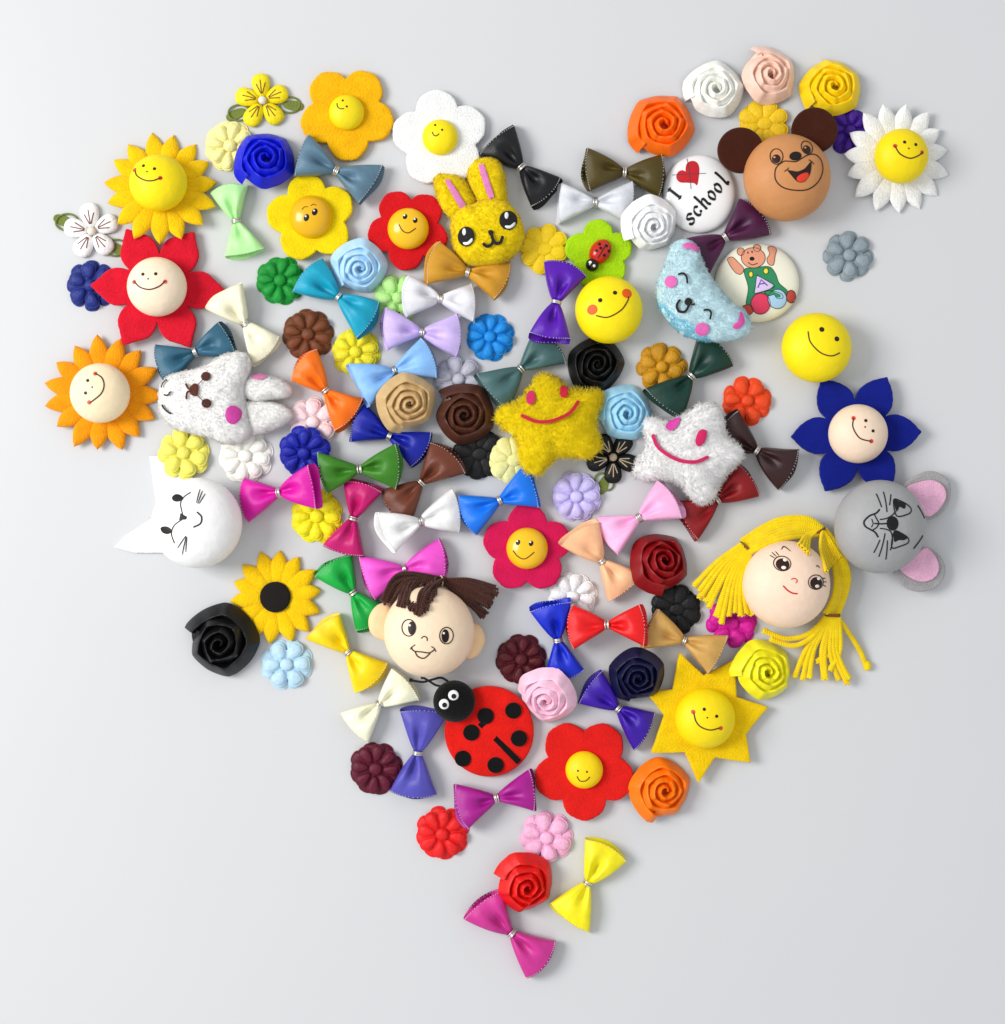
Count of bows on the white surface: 40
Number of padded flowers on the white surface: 33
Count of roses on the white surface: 18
